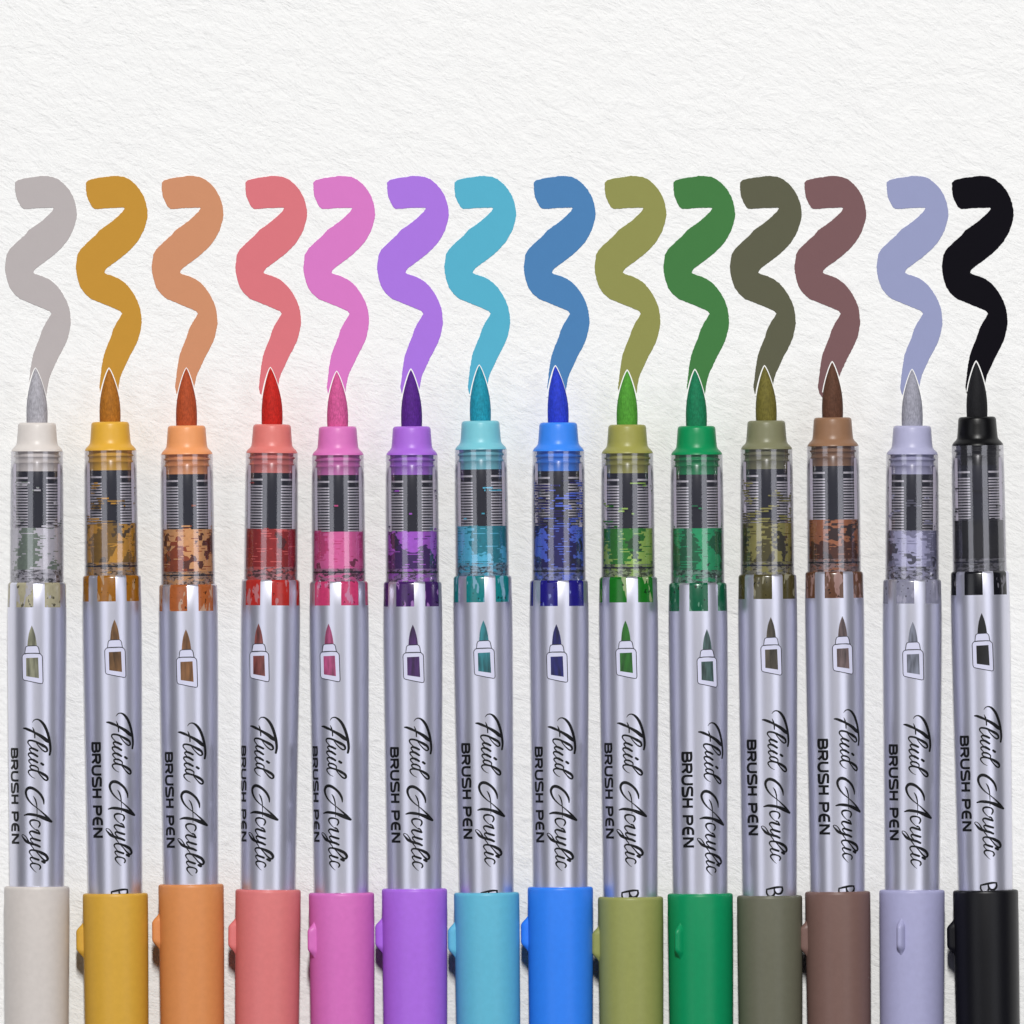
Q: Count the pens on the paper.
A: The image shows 14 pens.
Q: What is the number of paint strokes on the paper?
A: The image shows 14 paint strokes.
